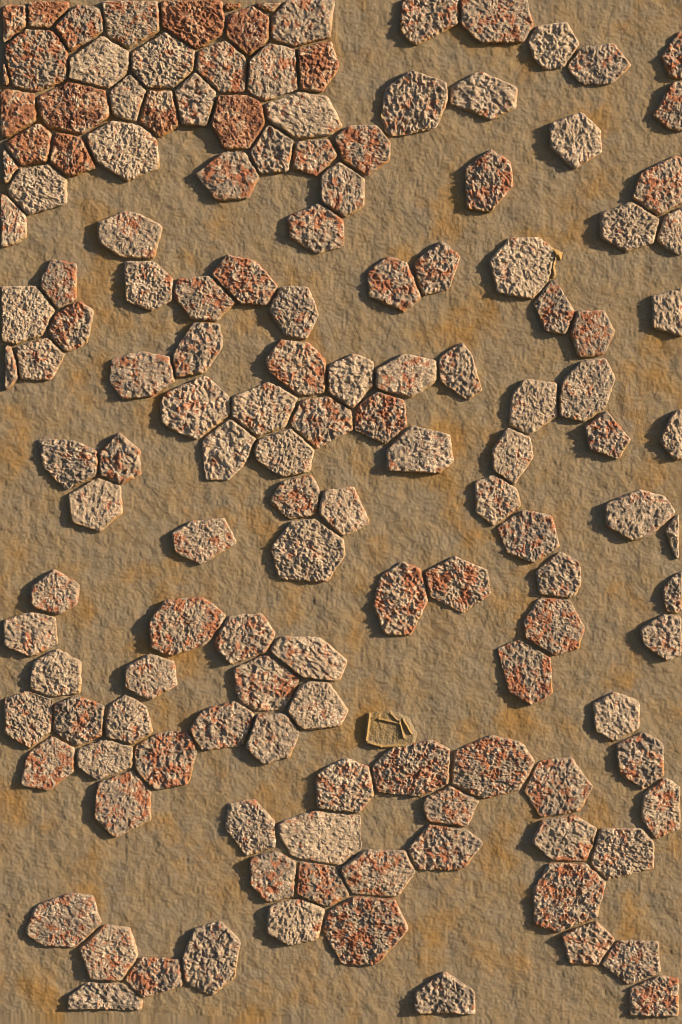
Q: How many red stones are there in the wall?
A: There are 14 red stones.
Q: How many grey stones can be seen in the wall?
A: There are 132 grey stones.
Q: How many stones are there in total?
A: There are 146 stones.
